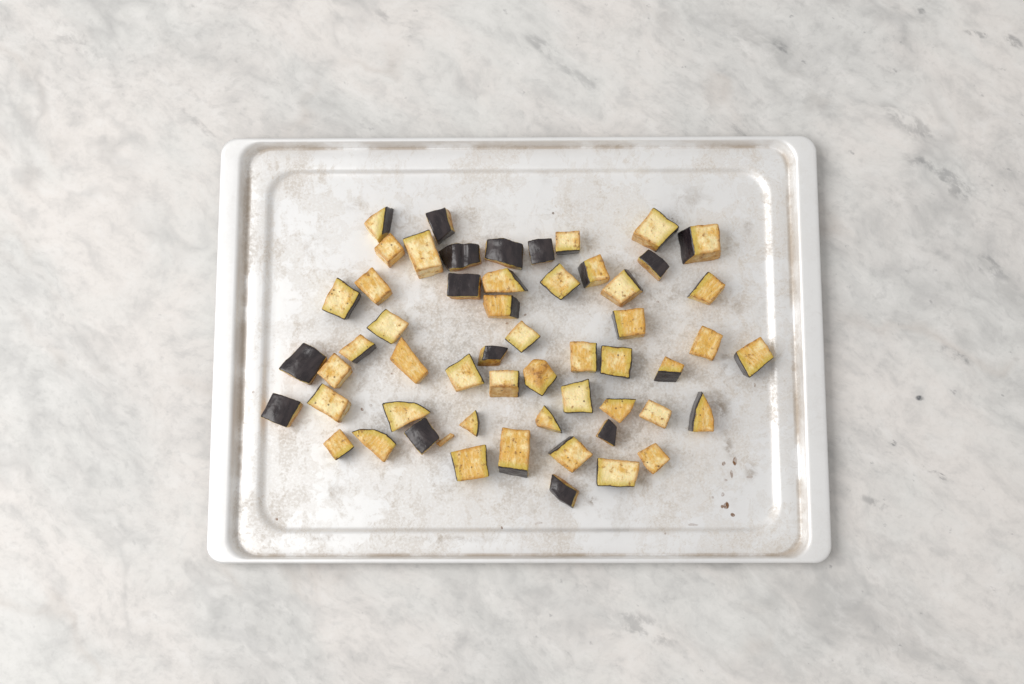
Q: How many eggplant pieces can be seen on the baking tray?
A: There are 55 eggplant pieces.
